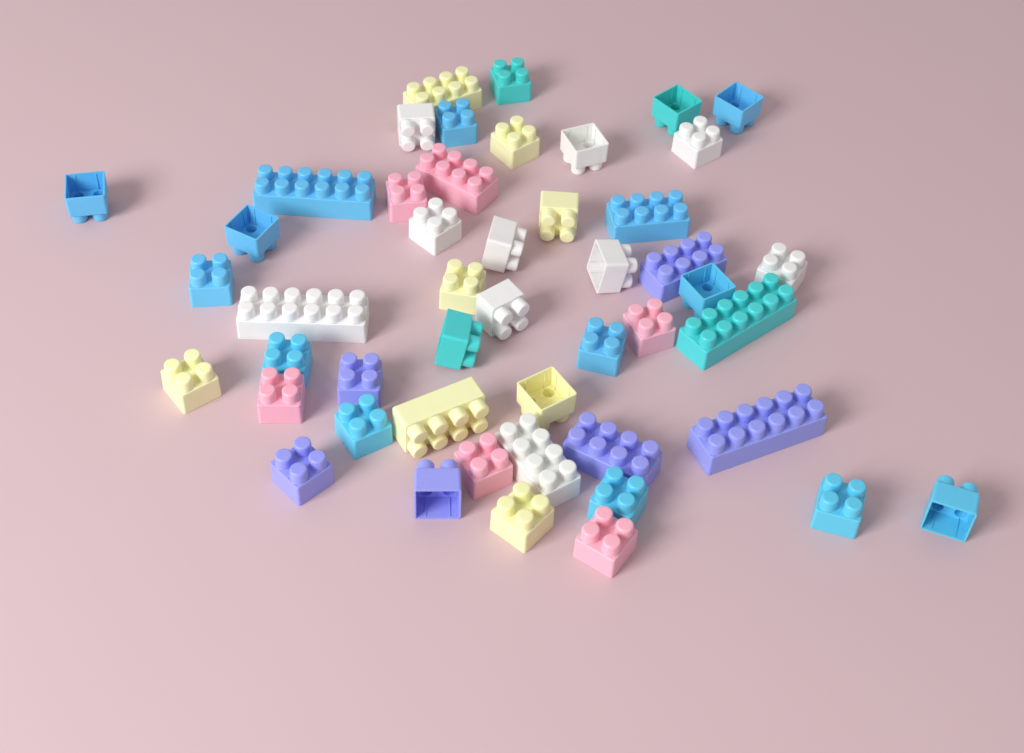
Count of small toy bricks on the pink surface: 37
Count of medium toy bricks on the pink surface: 7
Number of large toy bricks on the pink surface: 4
